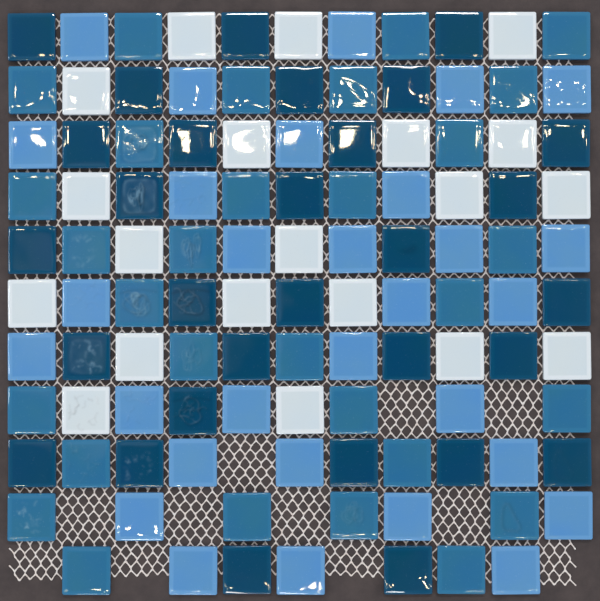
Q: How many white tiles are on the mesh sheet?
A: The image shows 20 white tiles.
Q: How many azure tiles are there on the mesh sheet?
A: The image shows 30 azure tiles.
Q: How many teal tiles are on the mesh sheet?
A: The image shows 30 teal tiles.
